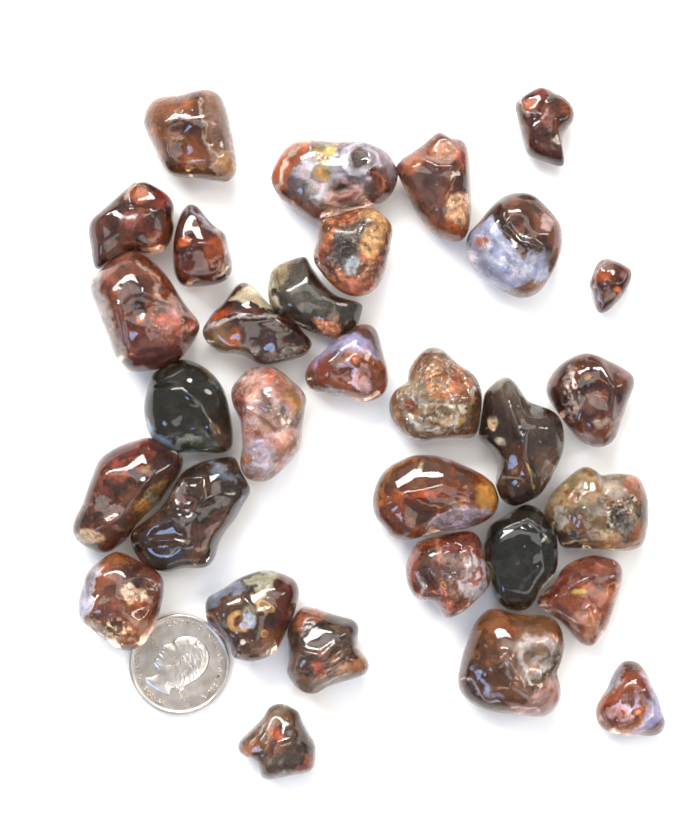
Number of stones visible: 31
